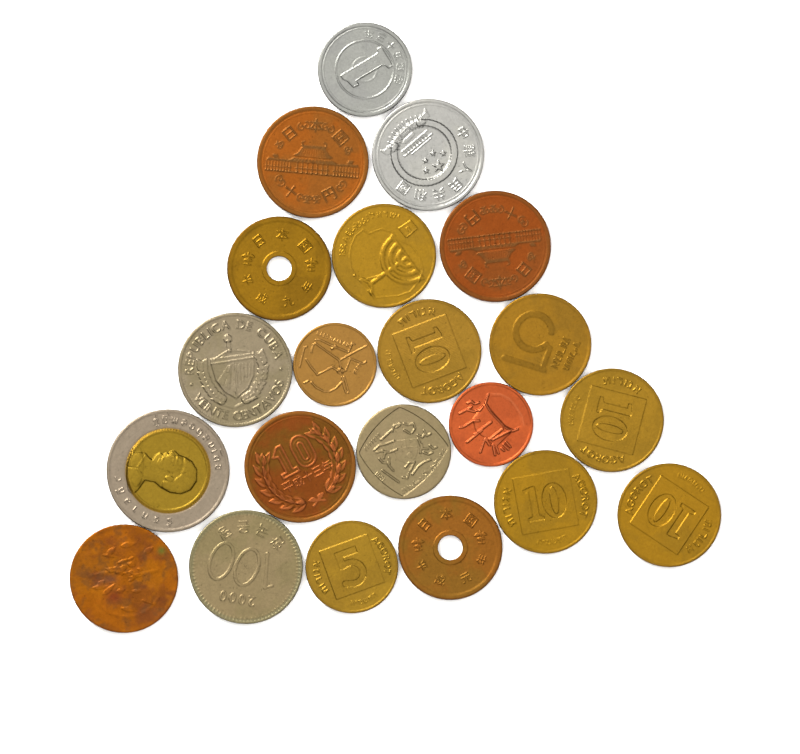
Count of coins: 21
